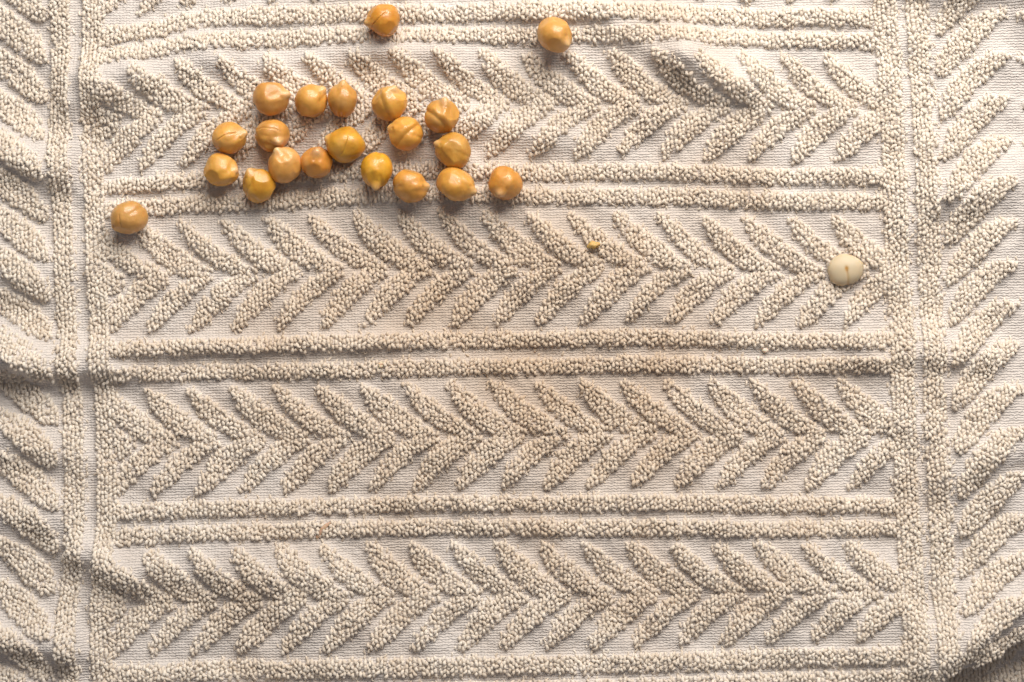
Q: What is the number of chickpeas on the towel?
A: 21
